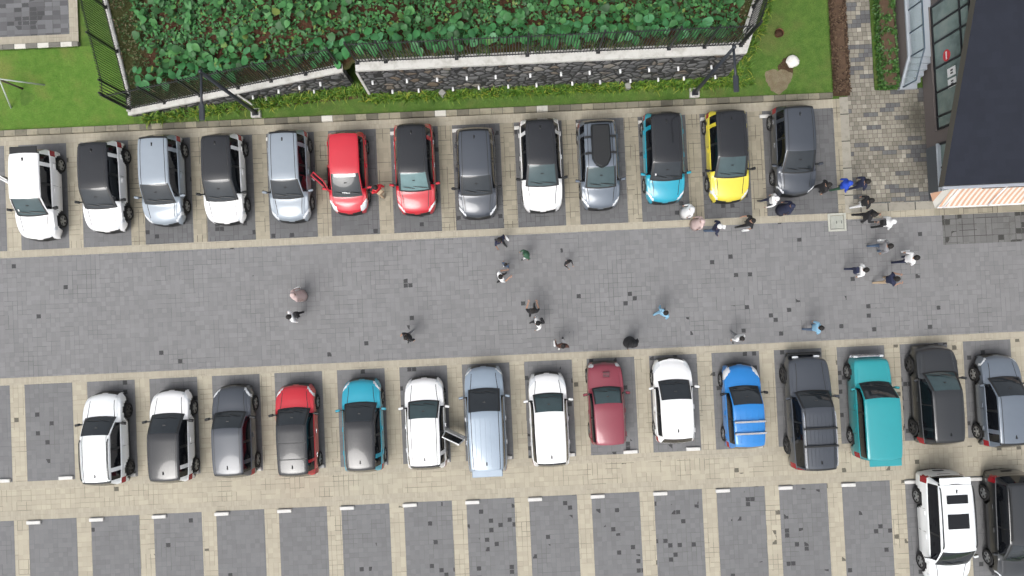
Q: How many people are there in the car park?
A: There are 32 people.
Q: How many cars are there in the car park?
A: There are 30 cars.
